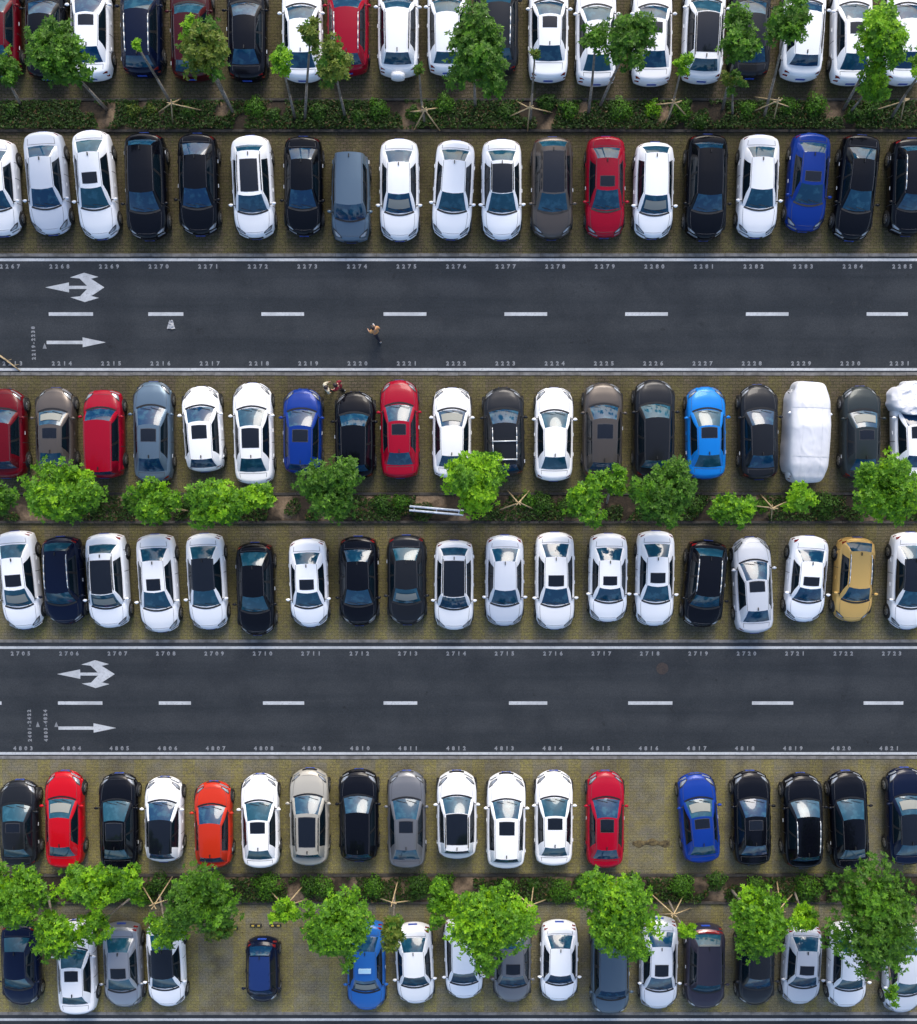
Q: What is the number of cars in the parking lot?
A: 111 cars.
